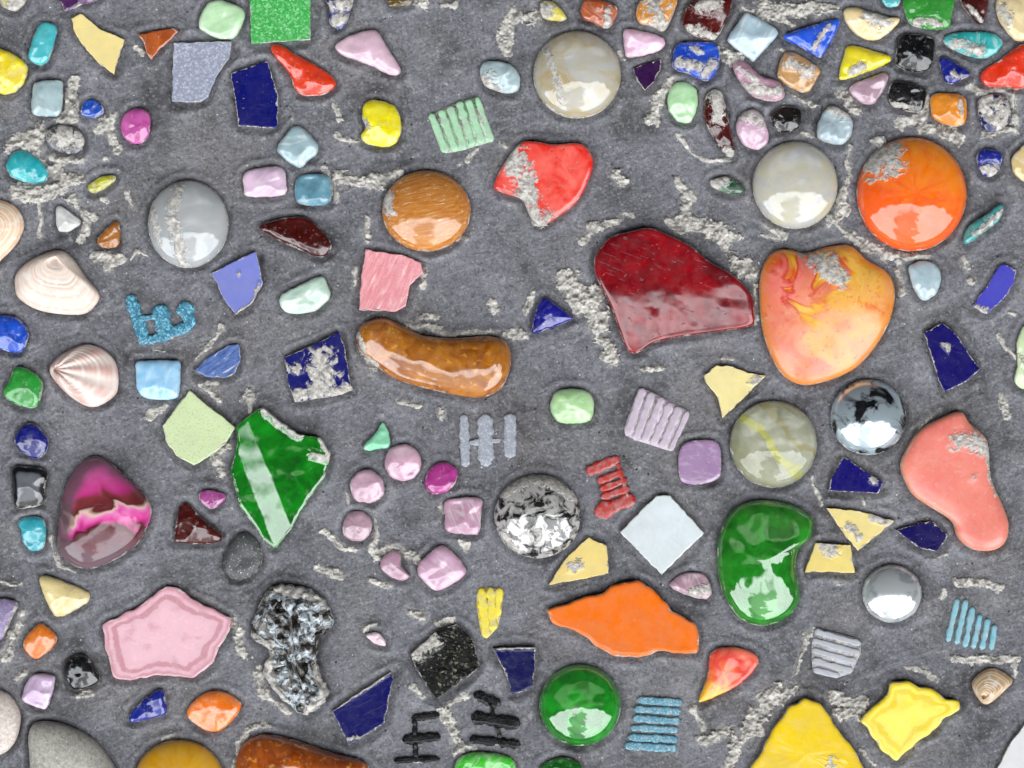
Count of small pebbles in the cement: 91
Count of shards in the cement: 29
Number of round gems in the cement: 11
